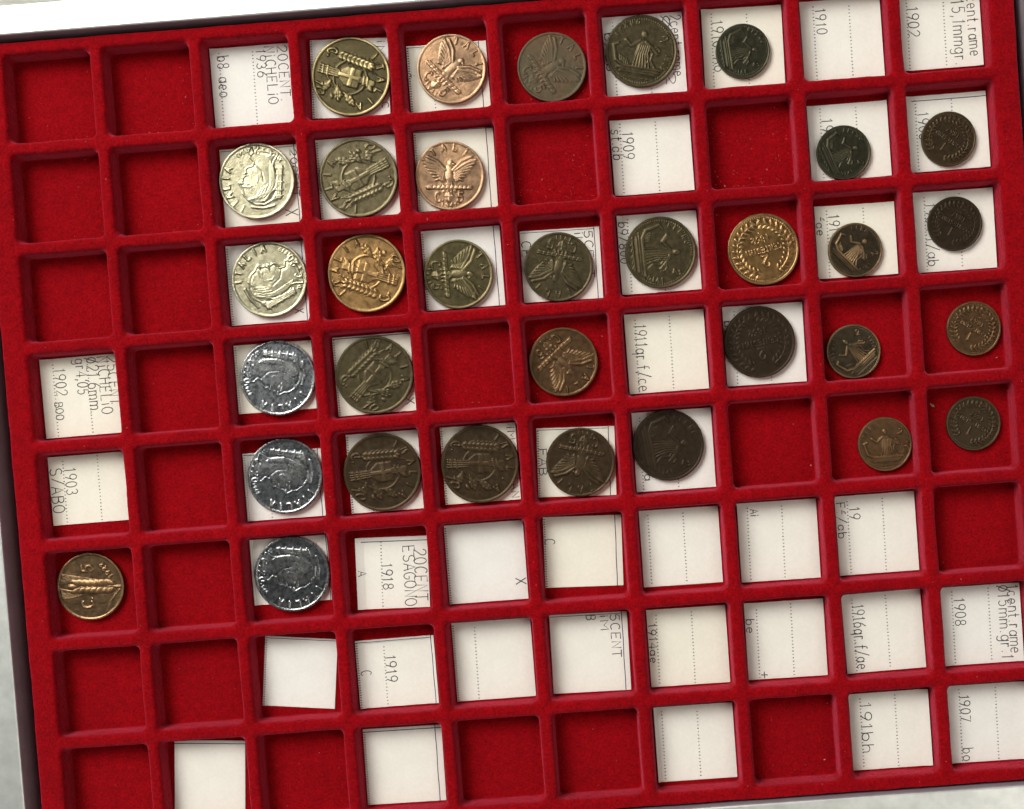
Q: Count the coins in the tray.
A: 33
